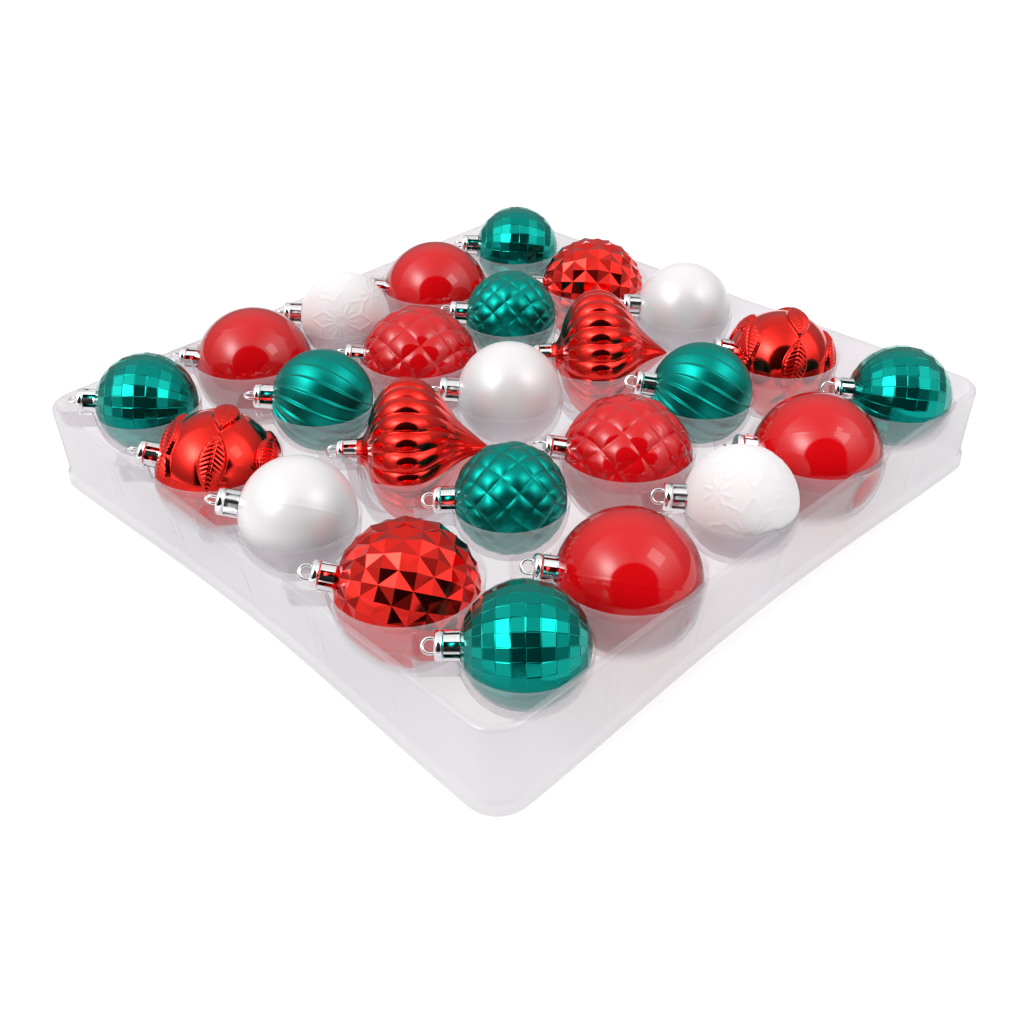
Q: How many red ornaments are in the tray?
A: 12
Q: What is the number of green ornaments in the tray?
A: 8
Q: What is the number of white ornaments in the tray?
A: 5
